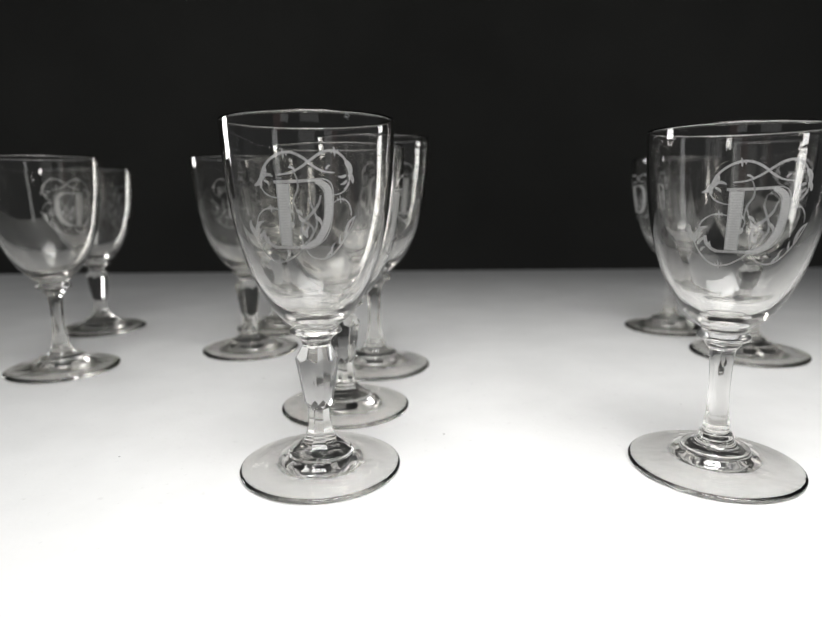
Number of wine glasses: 10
